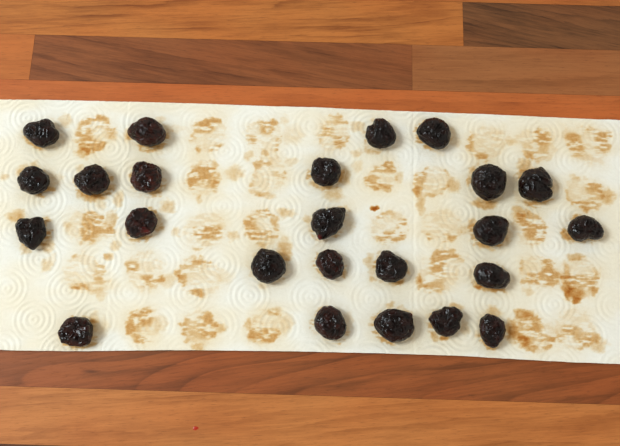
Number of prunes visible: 24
